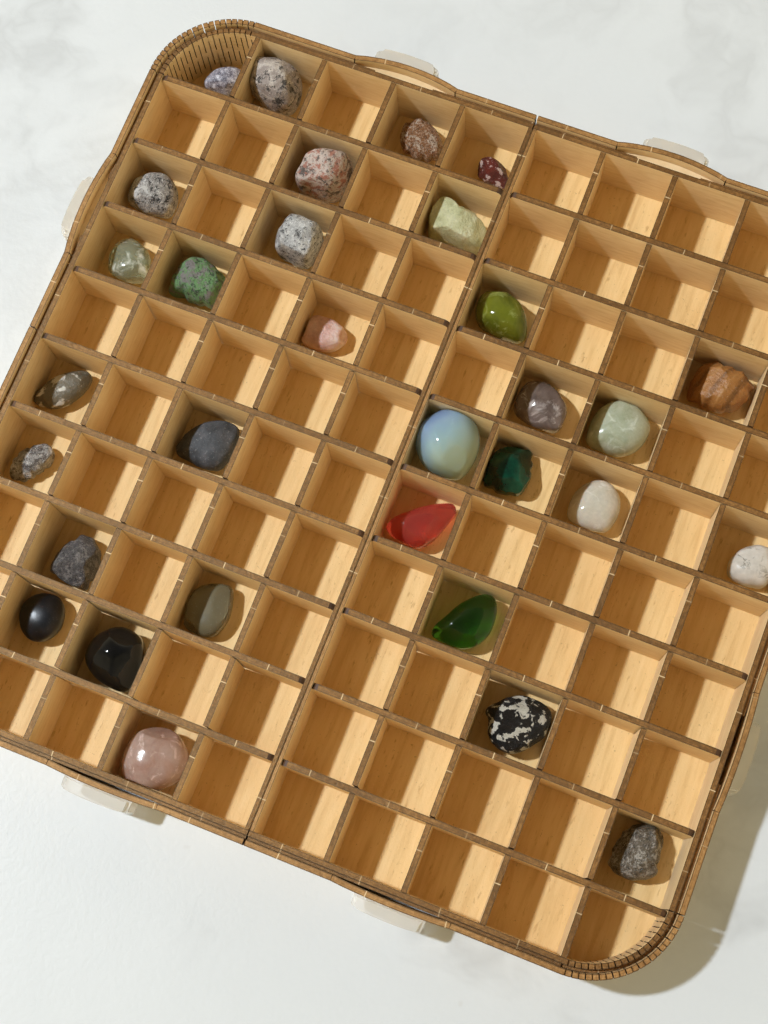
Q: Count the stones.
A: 31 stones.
